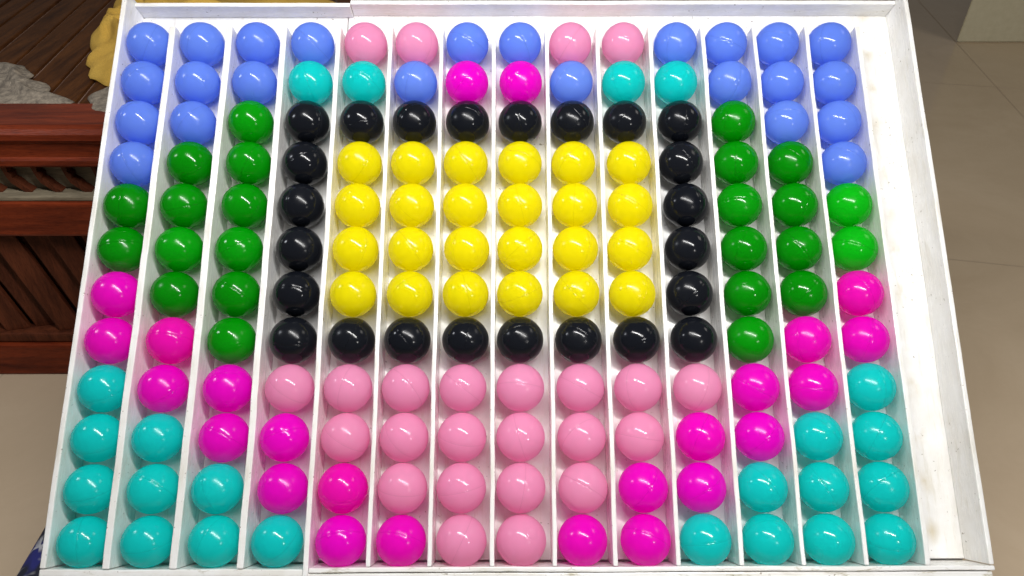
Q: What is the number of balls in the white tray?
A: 168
